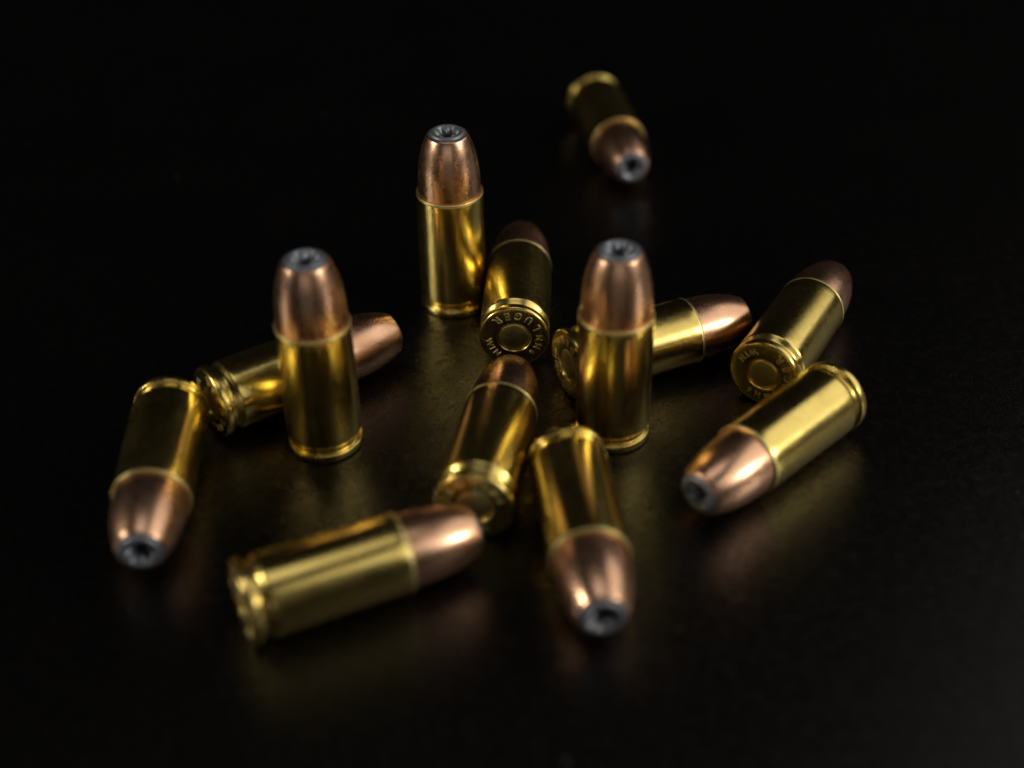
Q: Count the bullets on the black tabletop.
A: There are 13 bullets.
